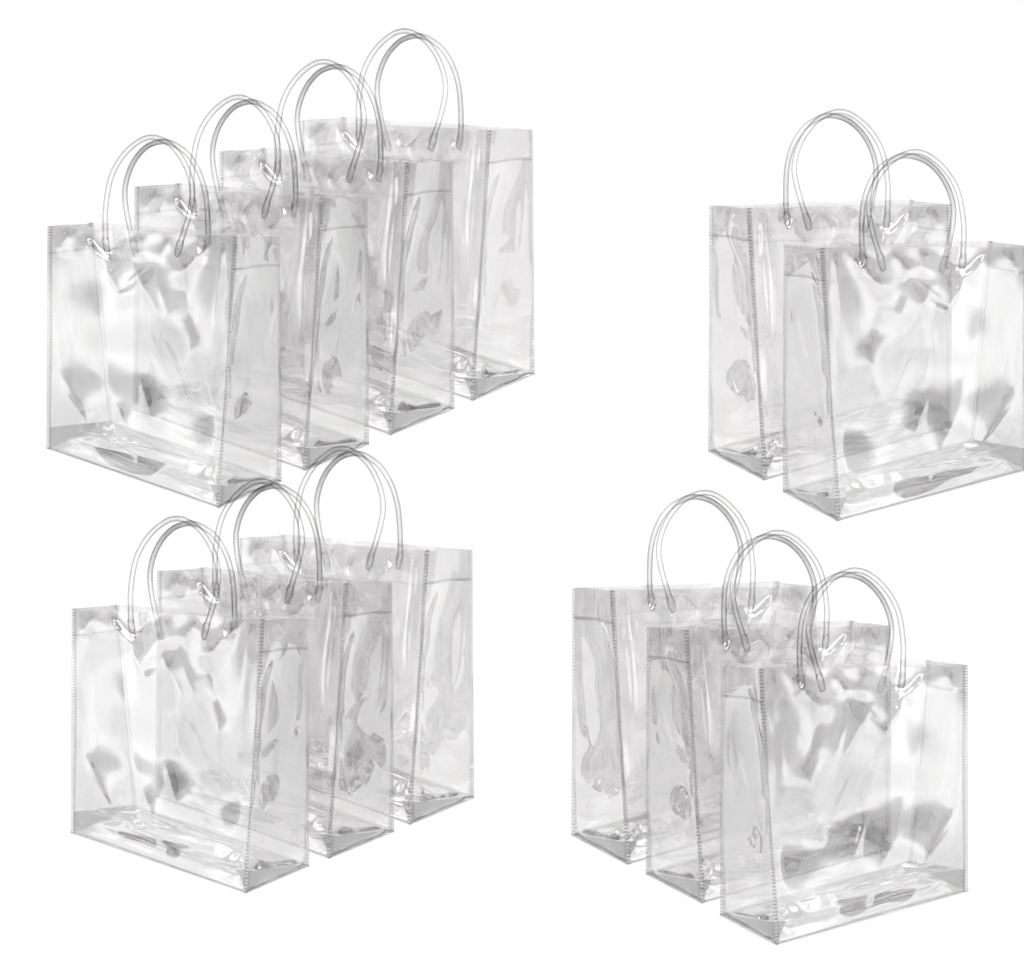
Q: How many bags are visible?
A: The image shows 12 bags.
